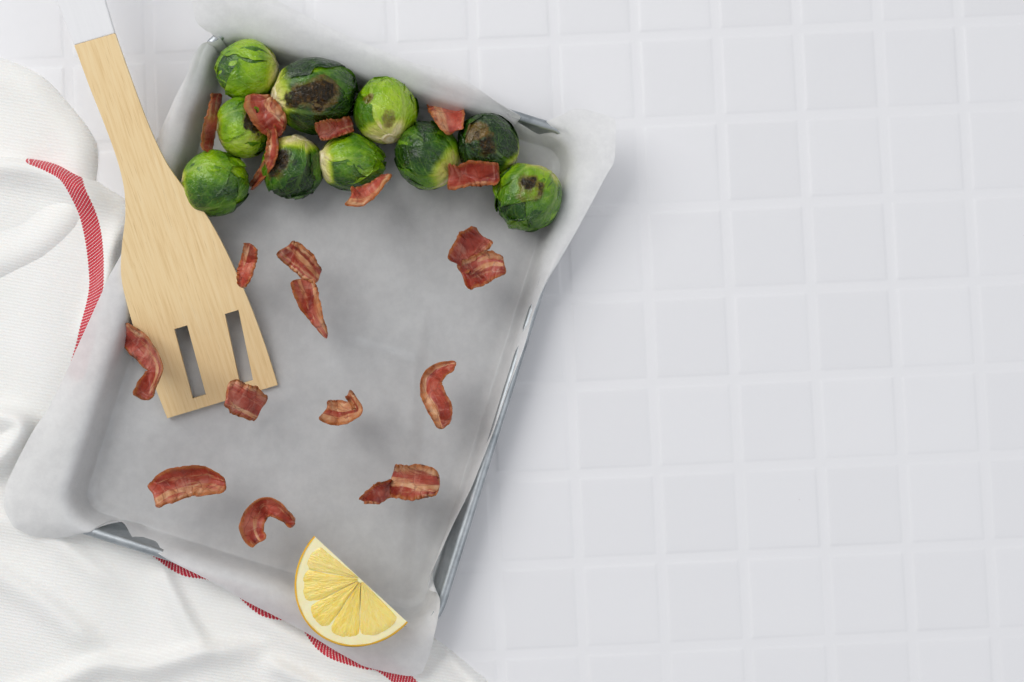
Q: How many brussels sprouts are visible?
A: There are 10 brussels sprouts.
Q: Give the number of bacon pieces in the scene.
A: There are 20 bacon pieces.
